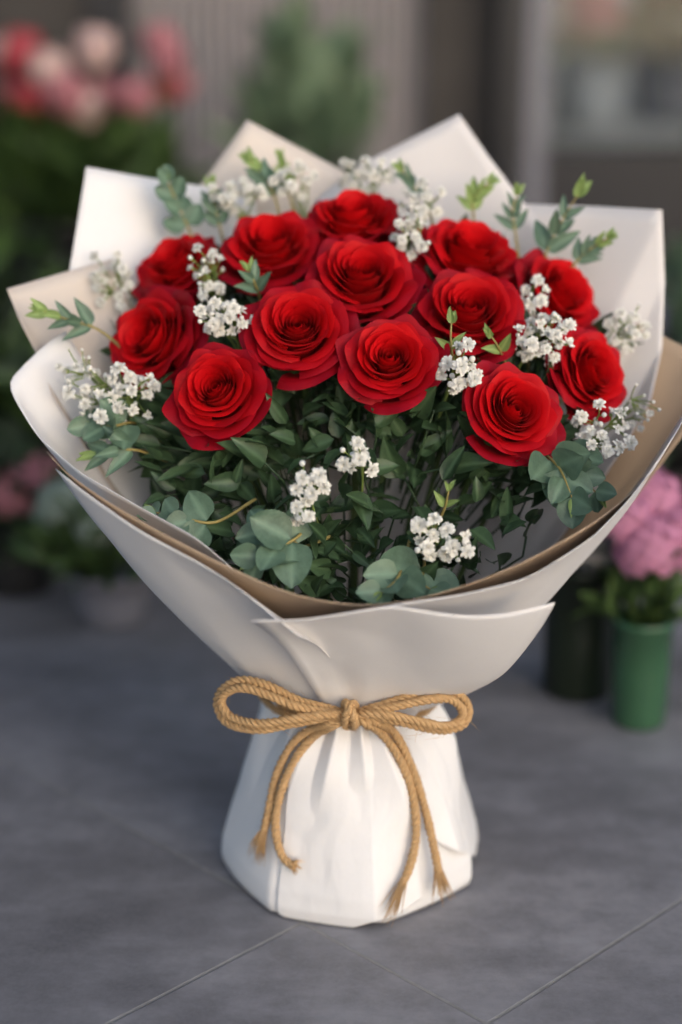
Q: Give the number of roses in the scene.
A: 13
